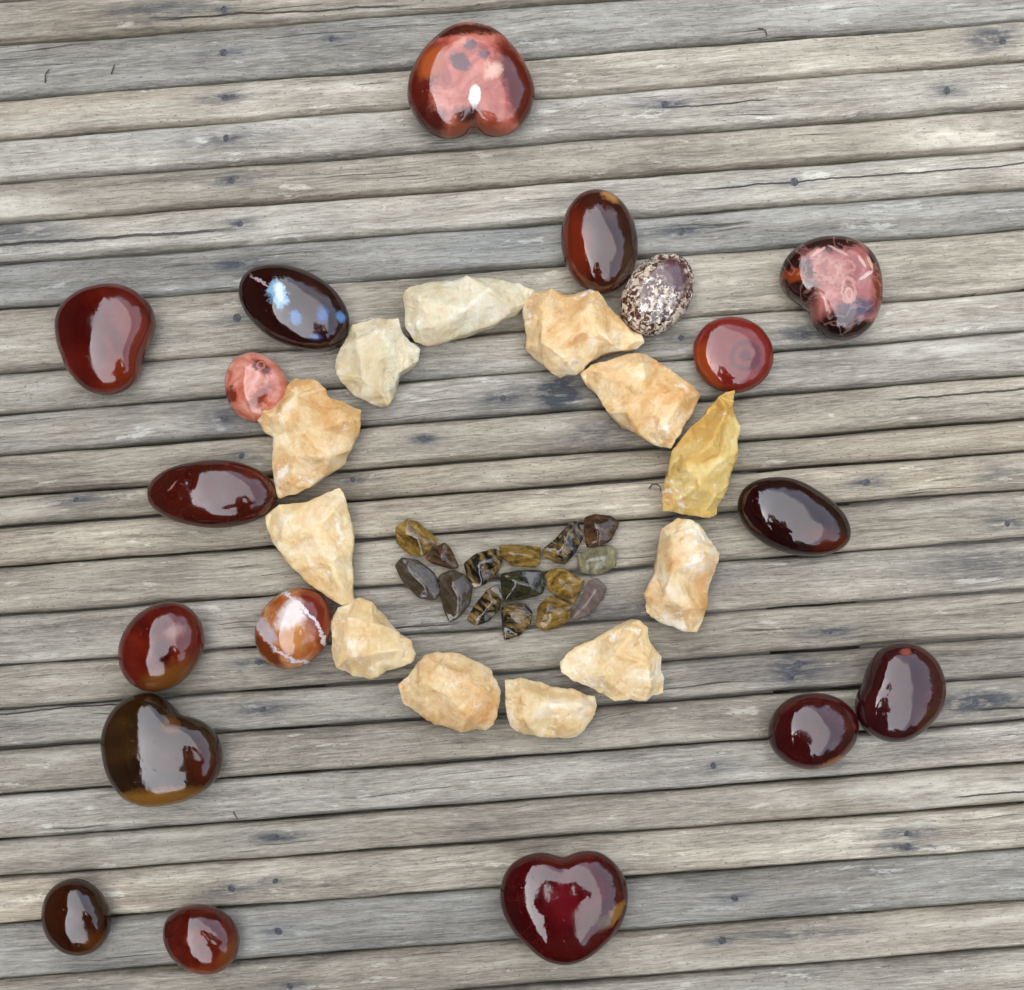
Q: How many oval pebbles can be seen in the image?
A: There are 12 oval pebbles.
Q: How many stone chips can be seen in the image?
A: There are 15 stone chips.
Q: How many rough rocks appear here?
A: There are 12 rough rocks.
